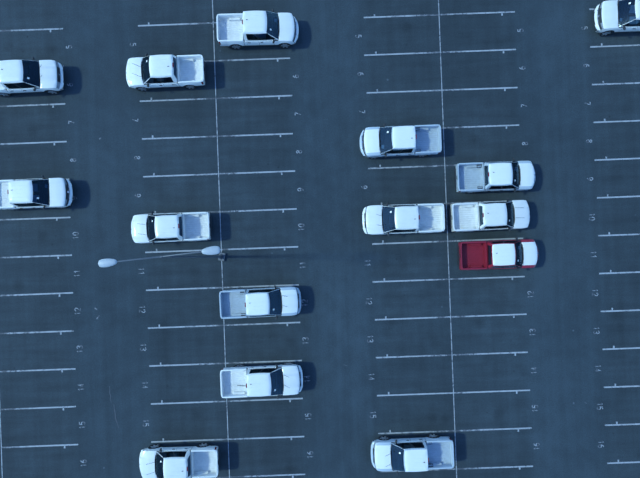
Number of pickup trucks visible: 15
